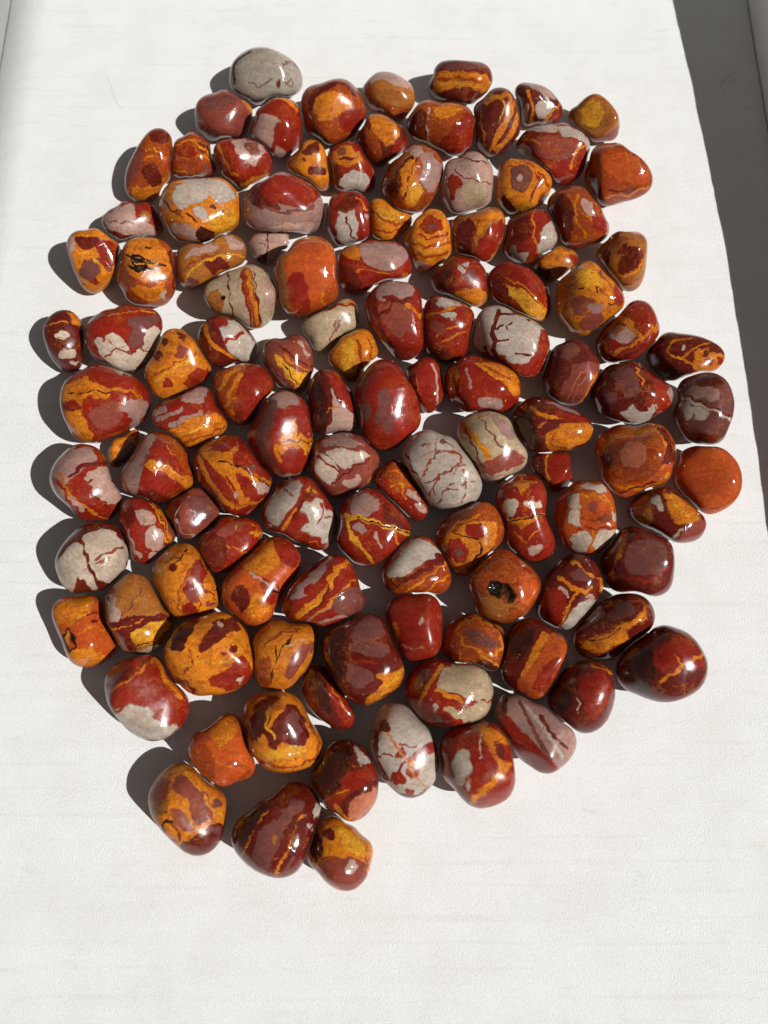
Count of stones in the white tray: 117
